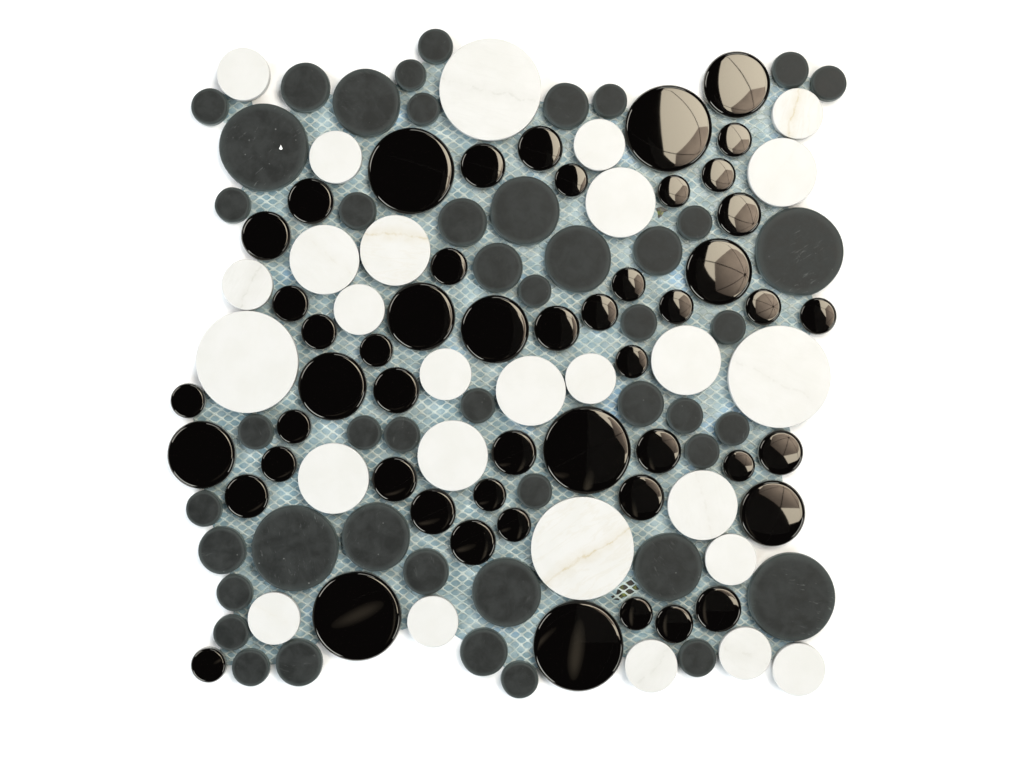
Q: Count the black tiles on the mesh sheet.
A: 51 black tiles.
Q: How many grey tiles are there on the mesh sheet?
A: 47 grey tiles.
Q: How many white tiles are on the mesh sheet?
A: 27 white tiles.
